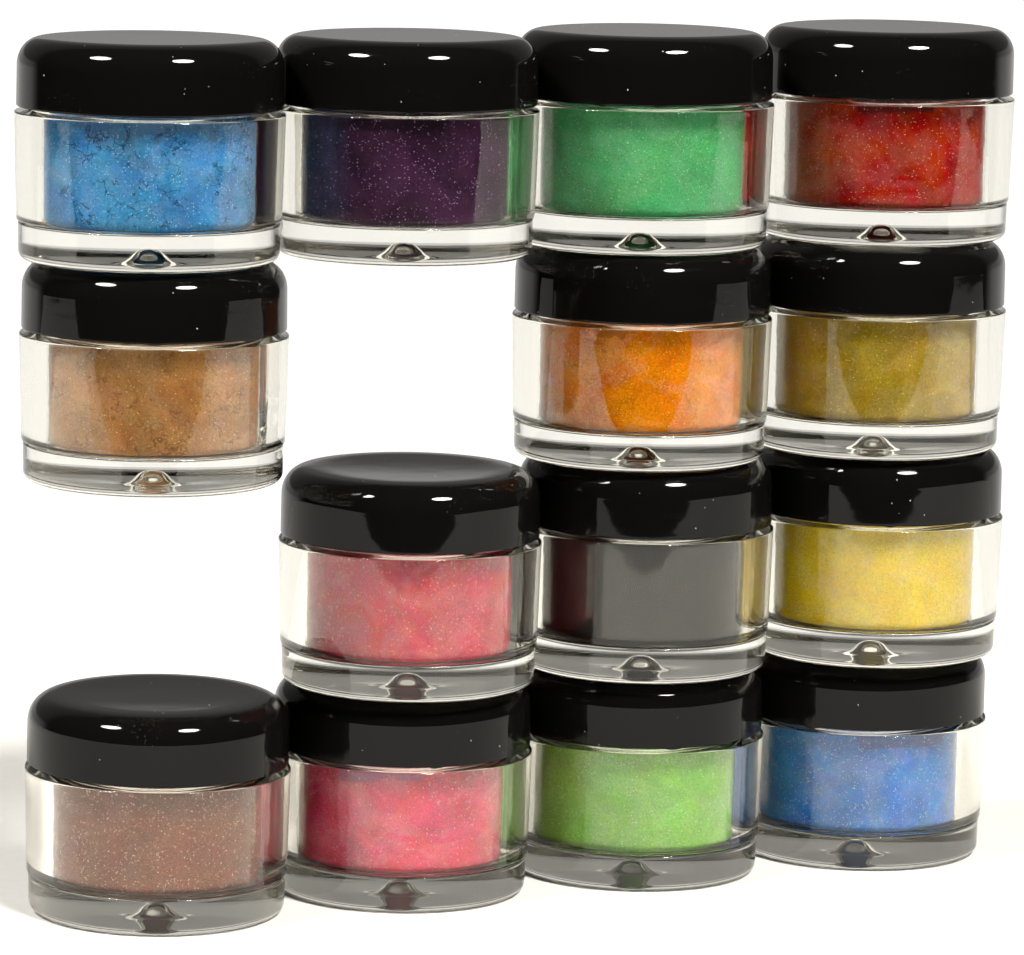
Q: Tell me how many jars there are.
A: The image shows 14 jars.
